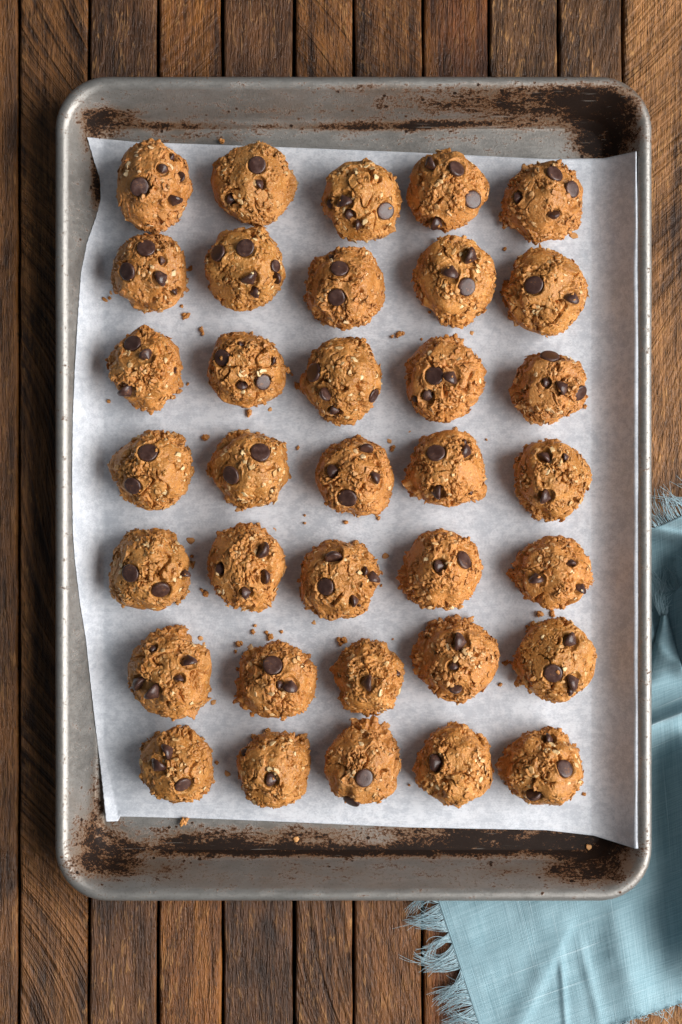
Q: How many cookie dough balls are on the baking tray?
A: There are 35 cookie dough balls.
